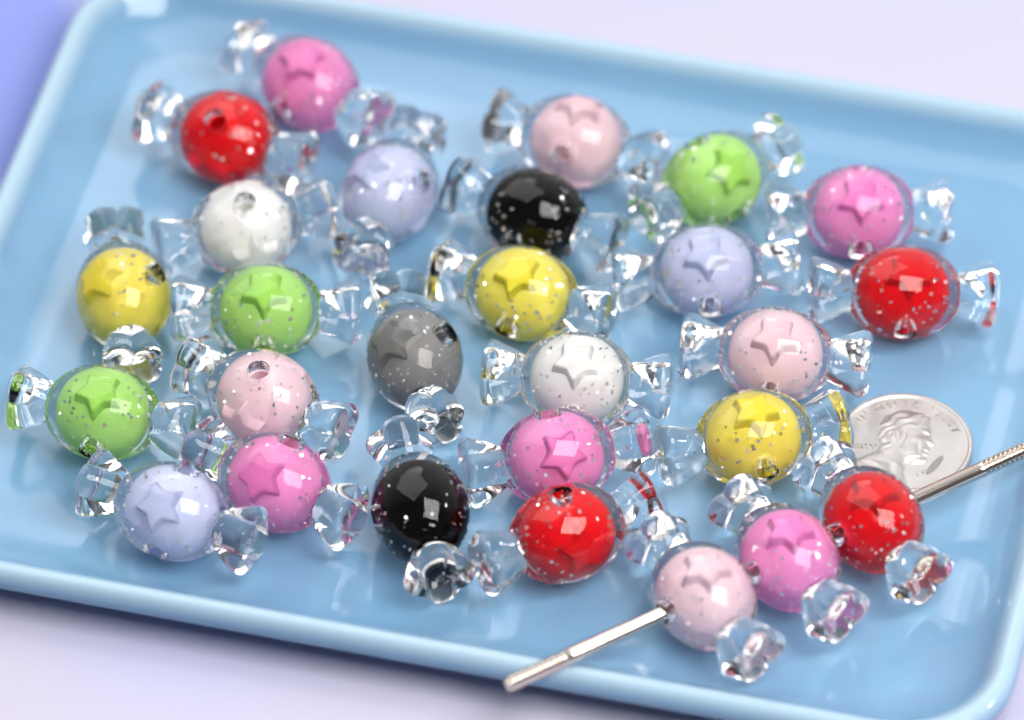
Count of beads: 27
